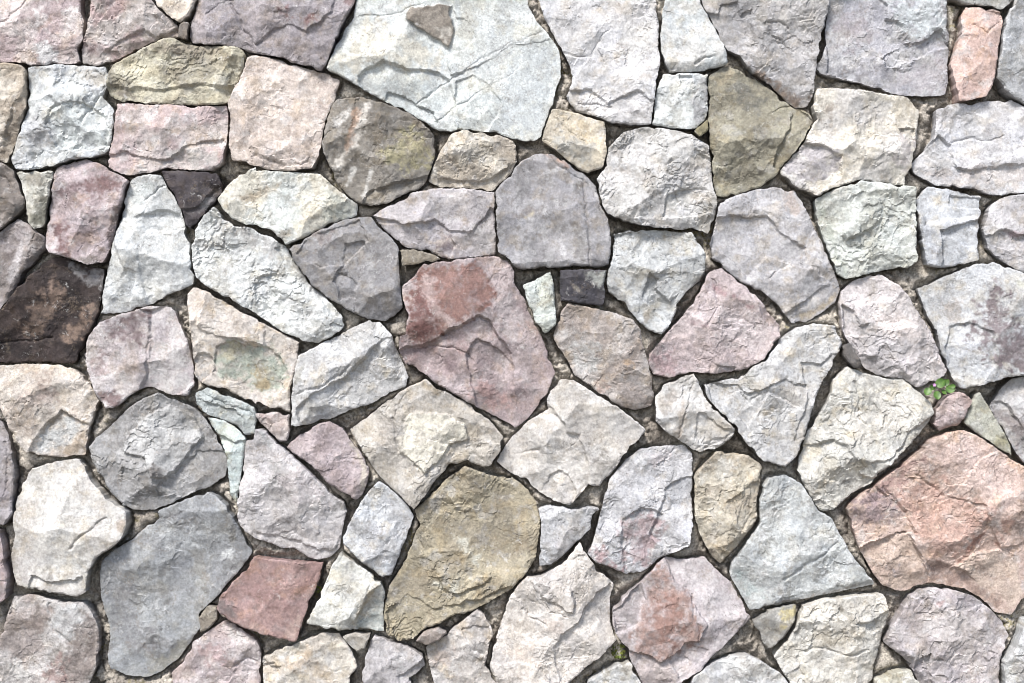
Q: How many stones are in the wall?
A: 101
